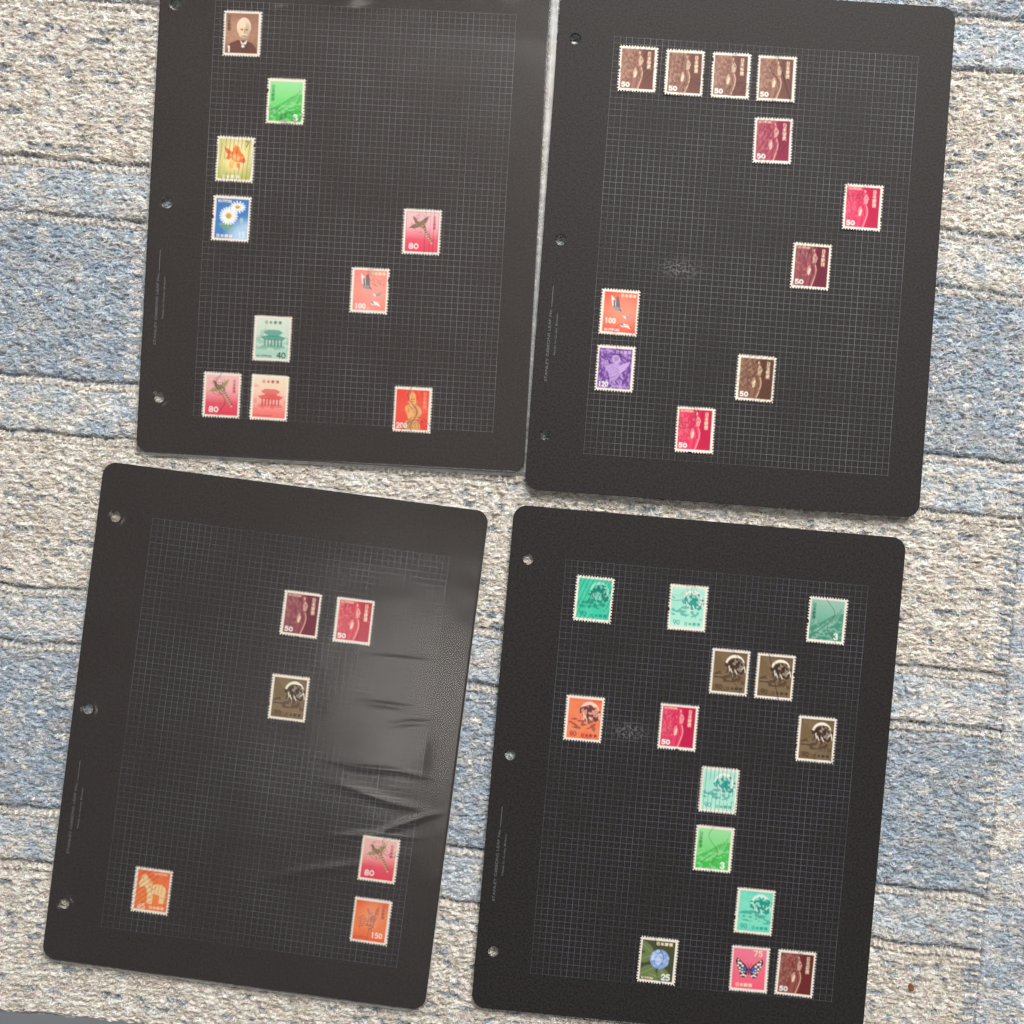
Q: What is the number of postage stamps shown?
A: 41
